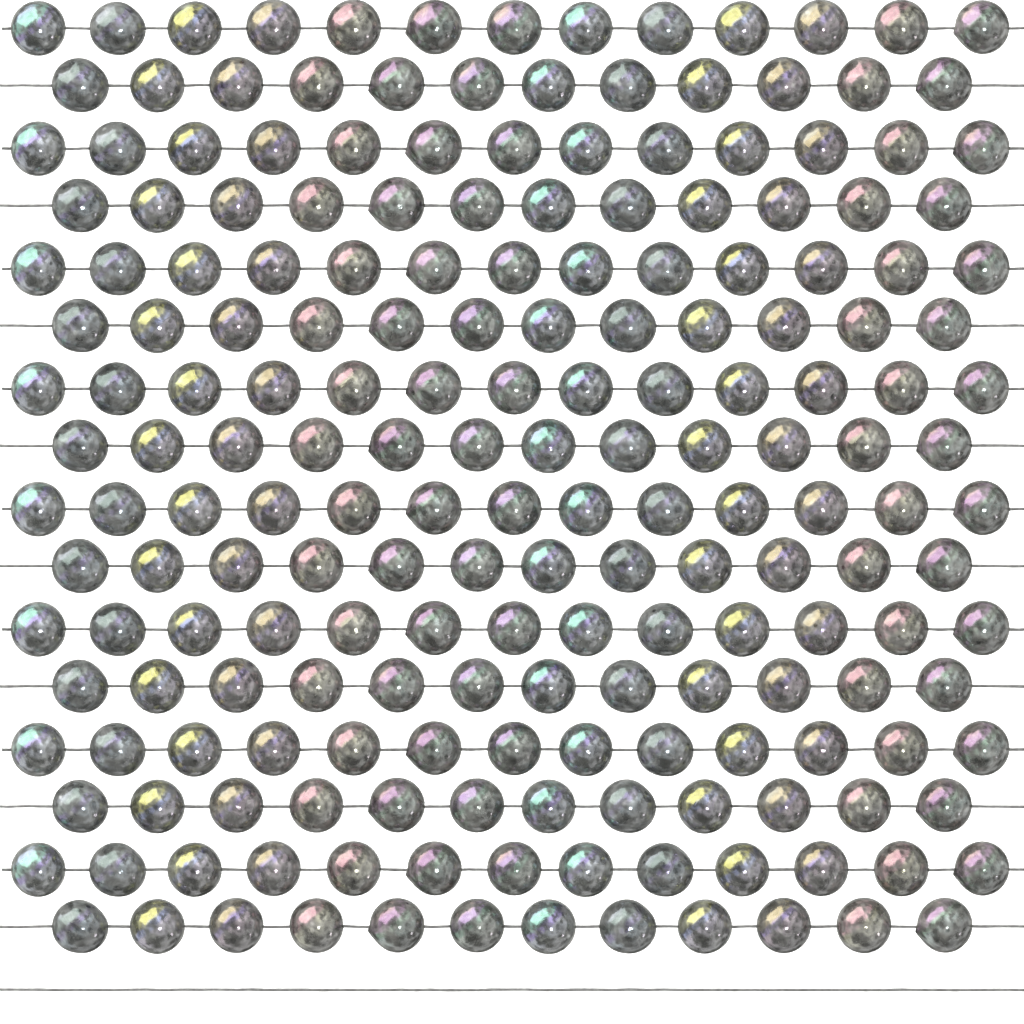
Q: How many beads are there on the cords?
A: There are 200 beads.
